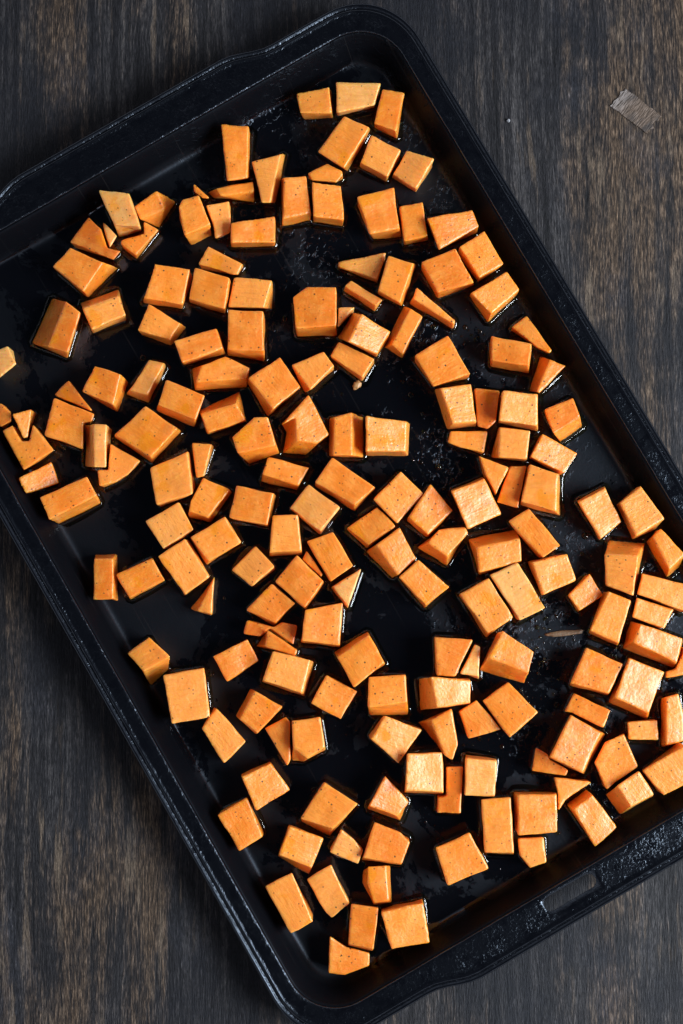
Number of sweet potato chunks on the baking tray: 178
